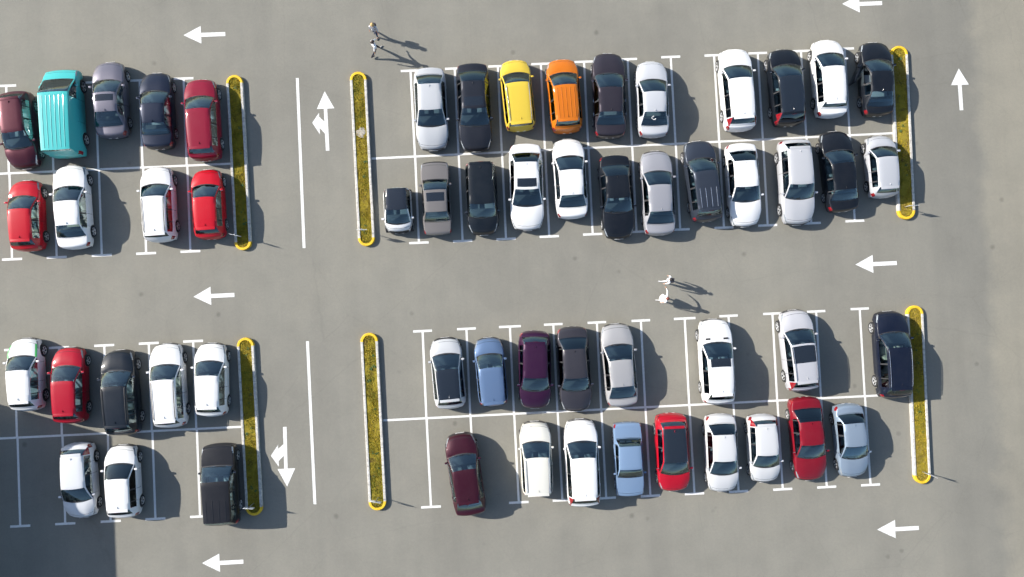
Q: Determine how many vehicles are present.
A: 56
